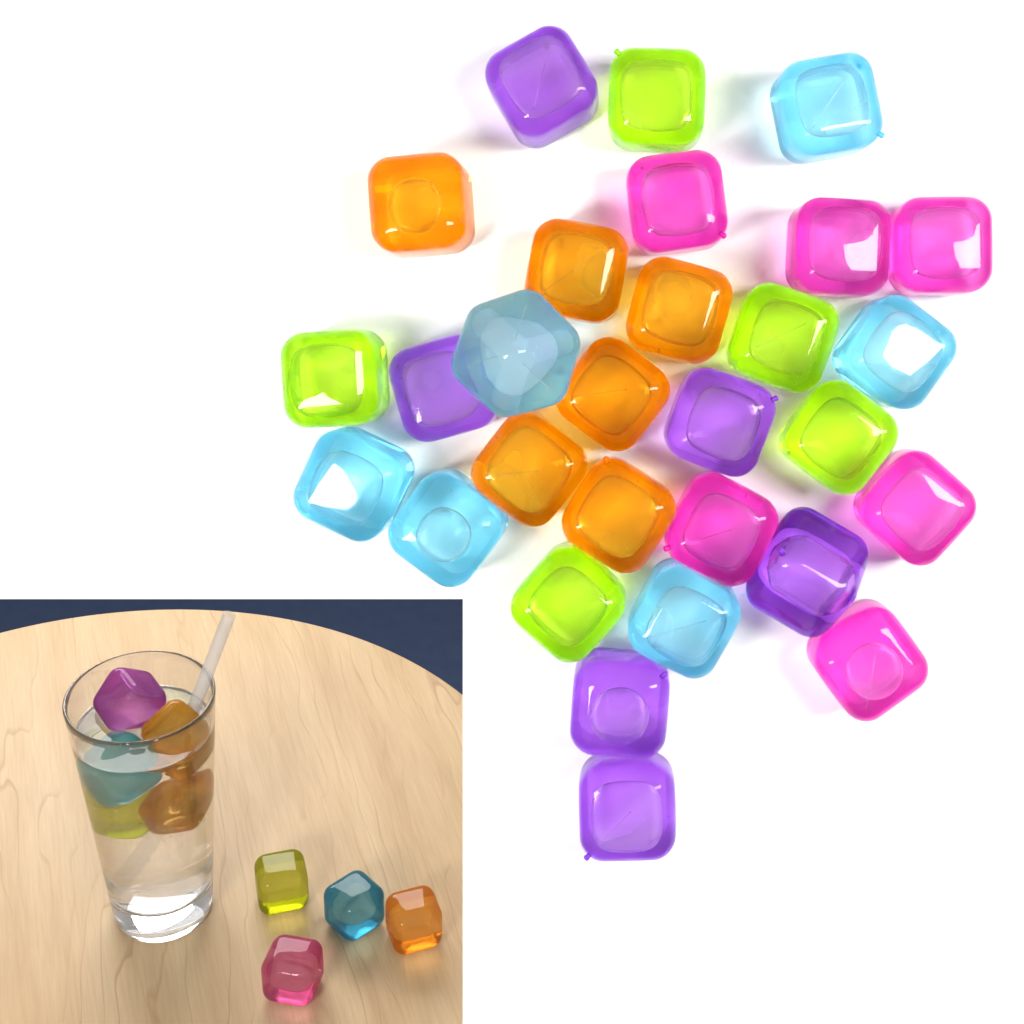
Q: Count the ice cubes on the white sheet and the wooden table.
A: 38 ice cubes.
